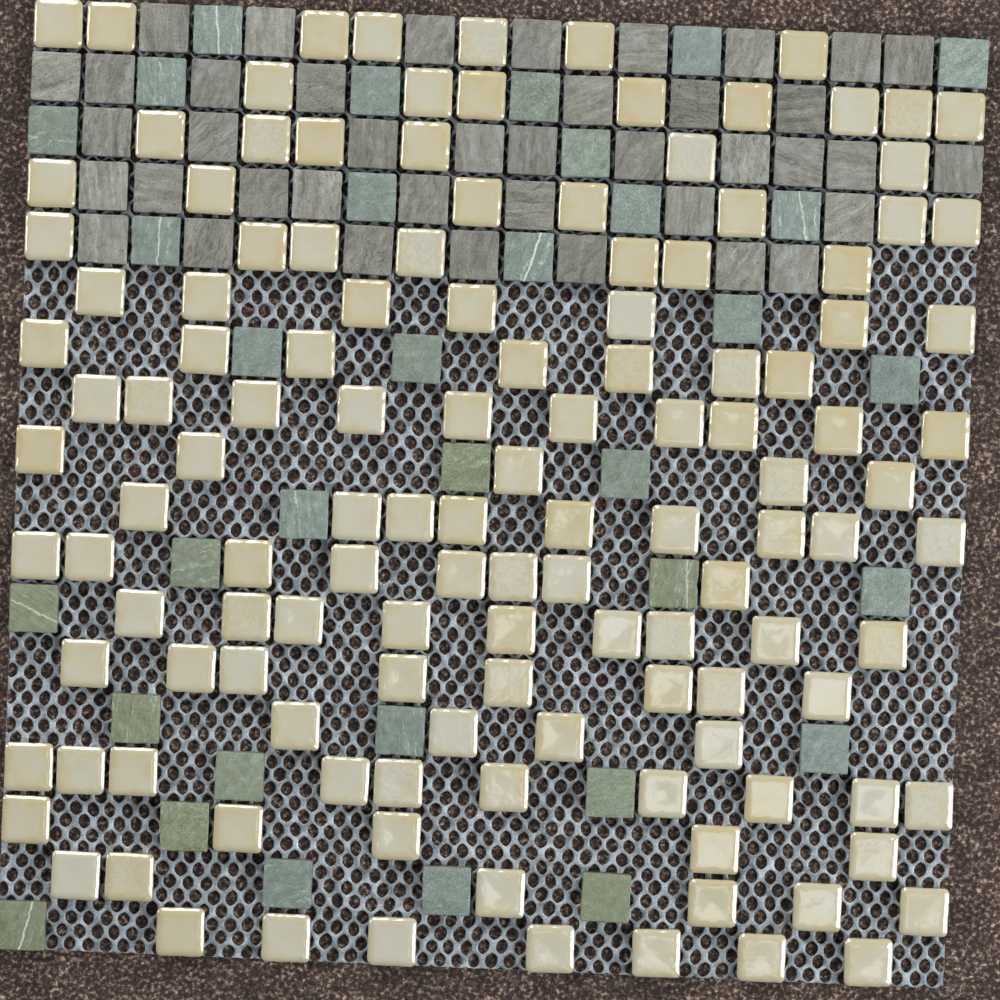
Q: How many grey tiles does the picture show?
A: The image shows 40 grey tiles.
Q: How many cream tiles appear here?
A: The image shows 130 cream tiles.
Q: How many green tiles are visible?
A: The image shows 34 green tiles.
